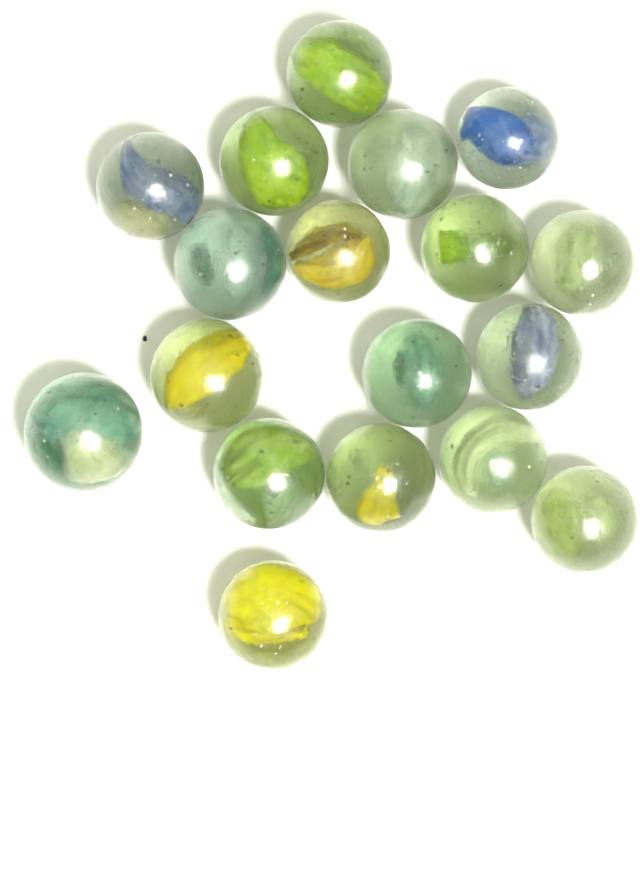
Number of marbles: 18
